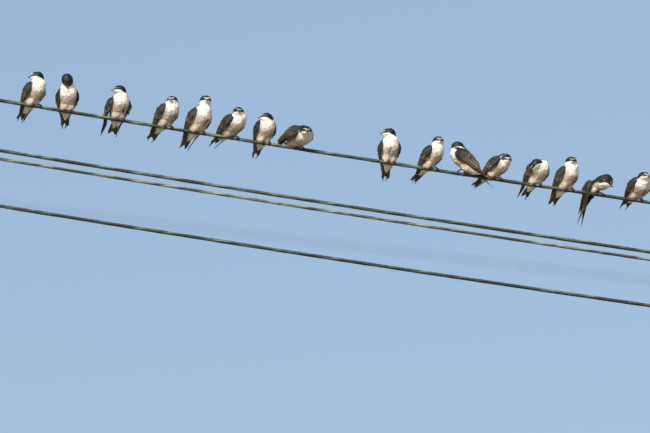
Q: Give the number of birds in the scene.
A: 16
